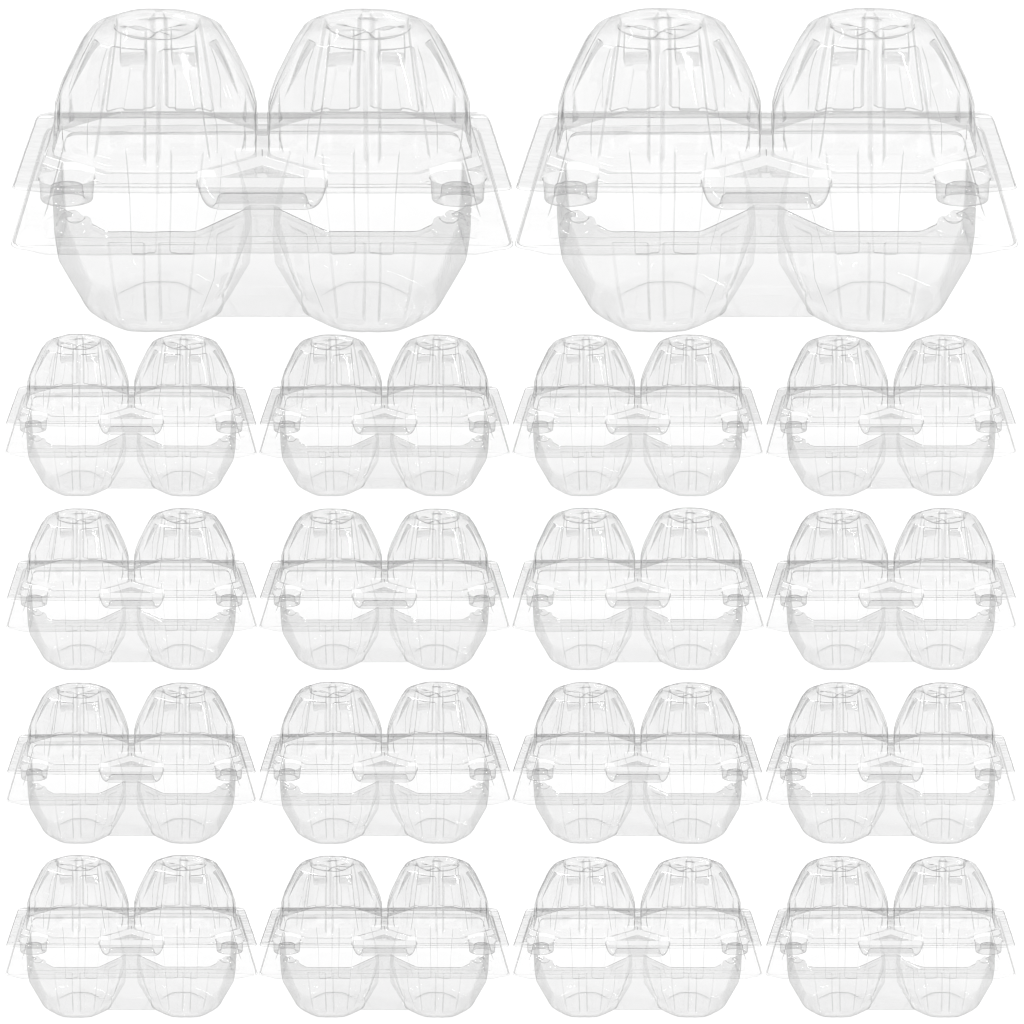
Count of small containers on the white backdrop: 16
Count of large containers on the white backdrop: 2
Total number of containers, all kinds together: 18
